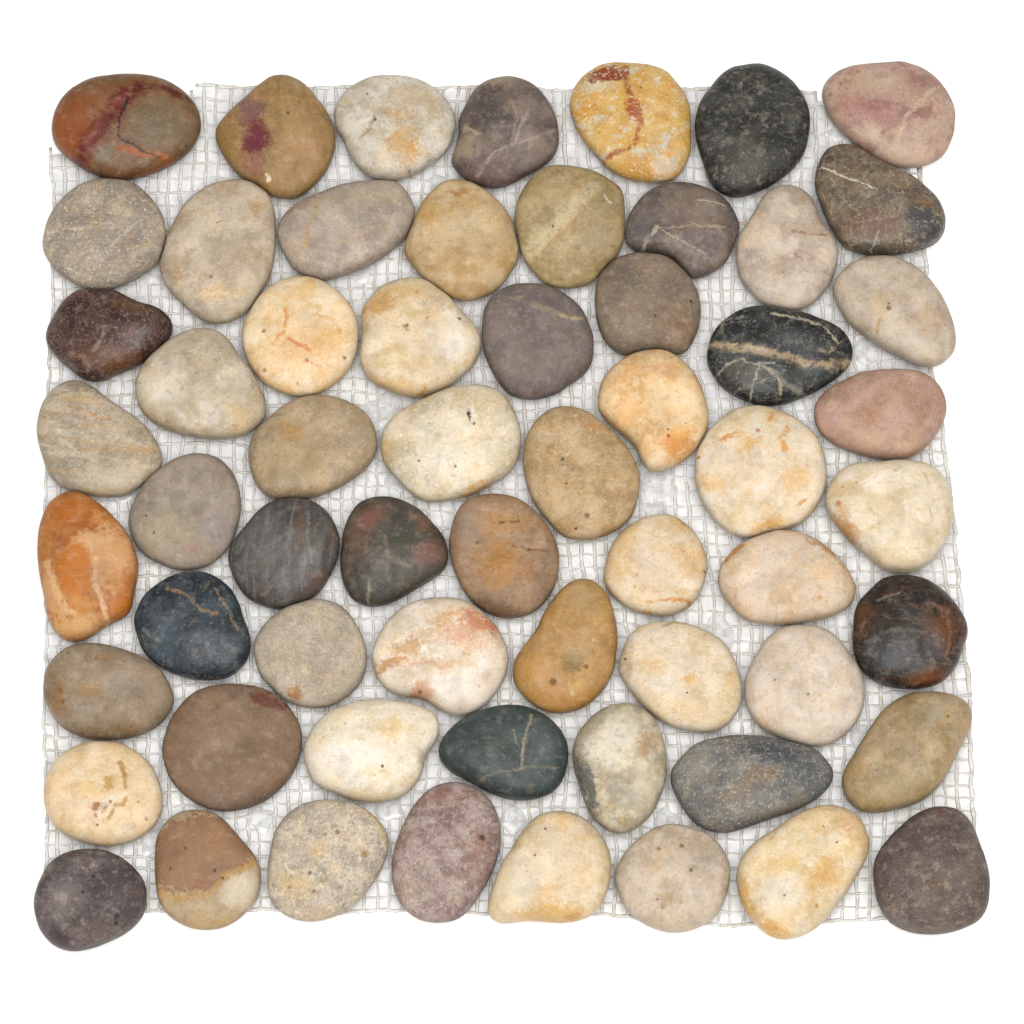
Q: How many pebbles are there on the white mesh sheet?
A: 61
